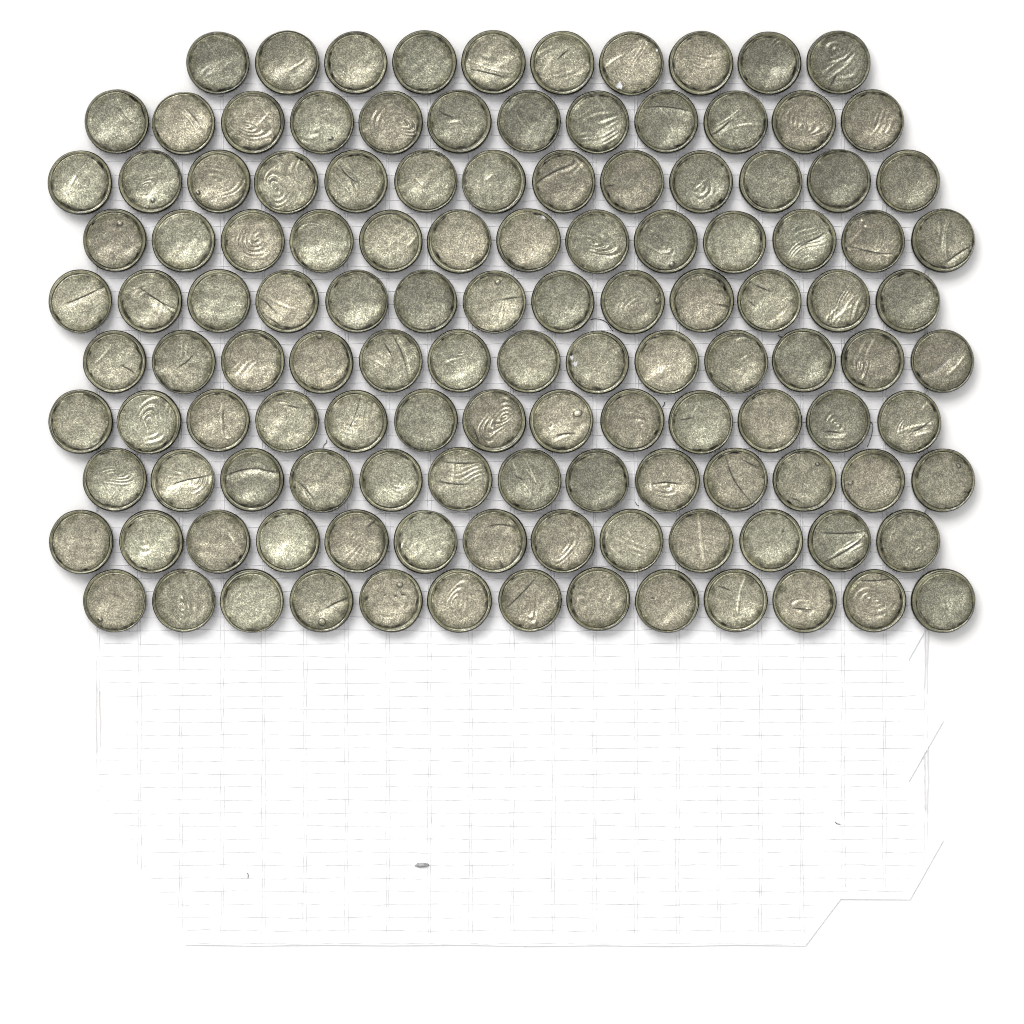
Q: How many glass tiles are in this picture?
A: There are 126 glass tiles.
